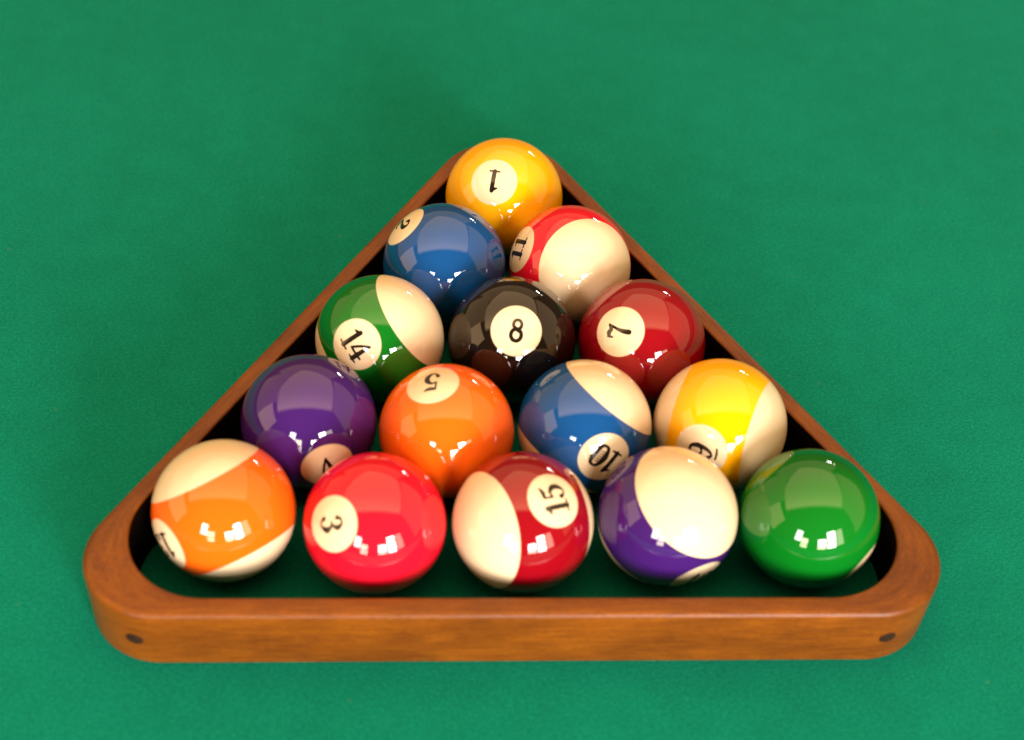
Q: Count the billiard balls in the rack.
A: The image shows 15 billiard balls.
